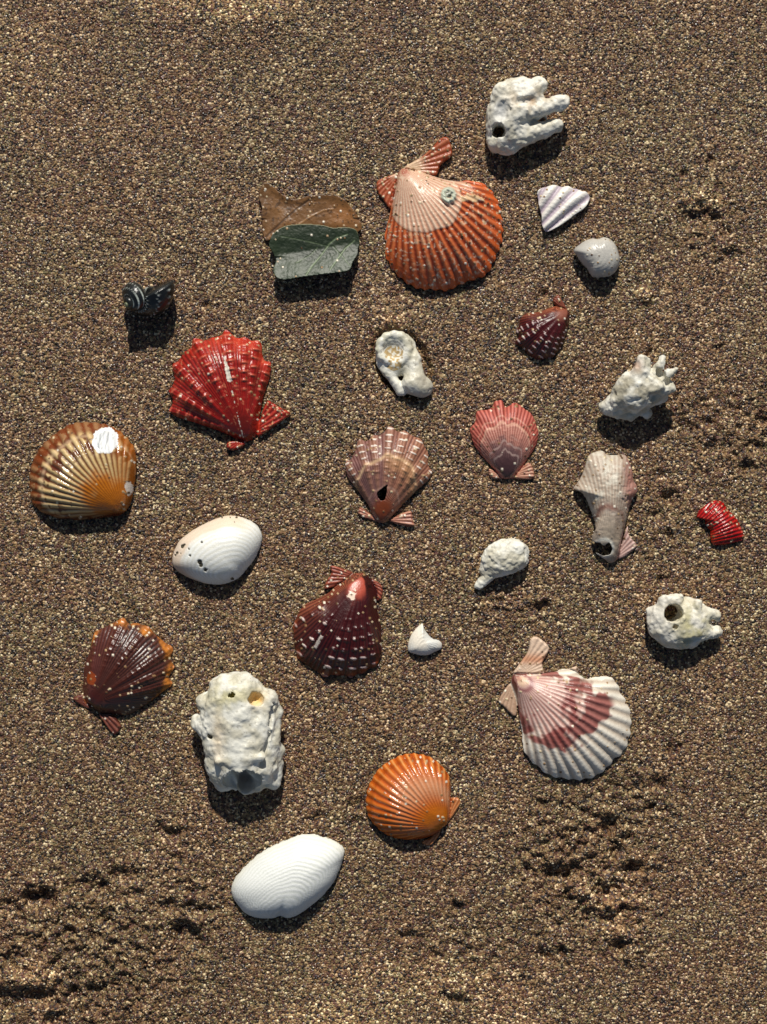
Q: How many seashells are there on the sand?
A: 24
